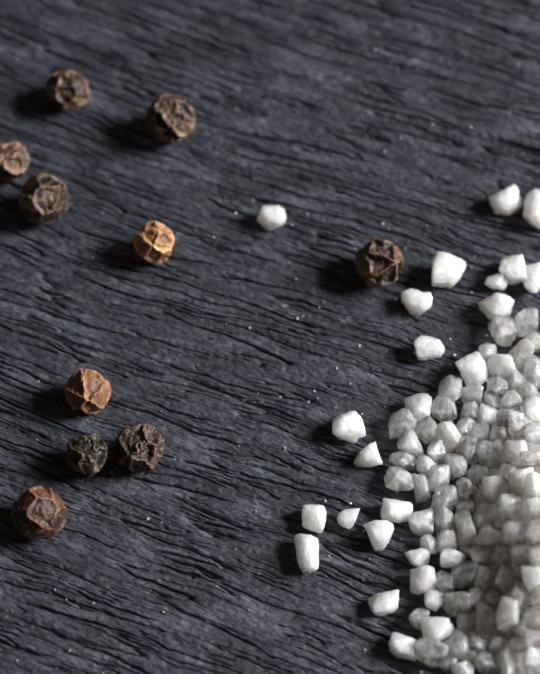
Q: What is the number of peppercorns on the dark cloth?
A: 10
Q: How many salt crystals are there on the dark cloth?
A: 121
